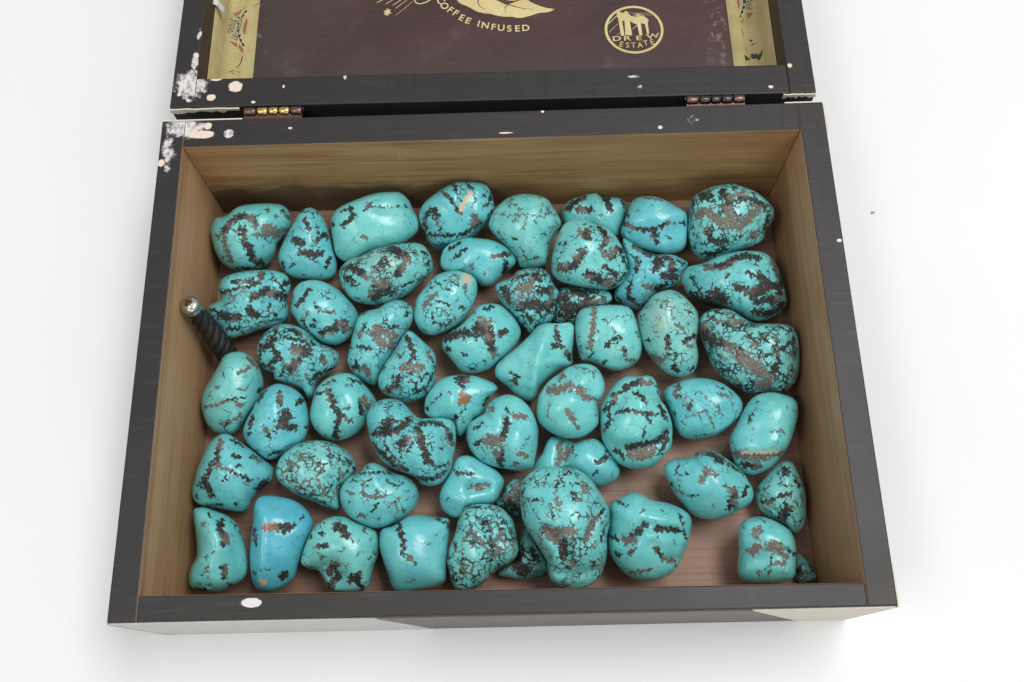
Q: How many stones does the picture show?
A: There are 54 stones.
